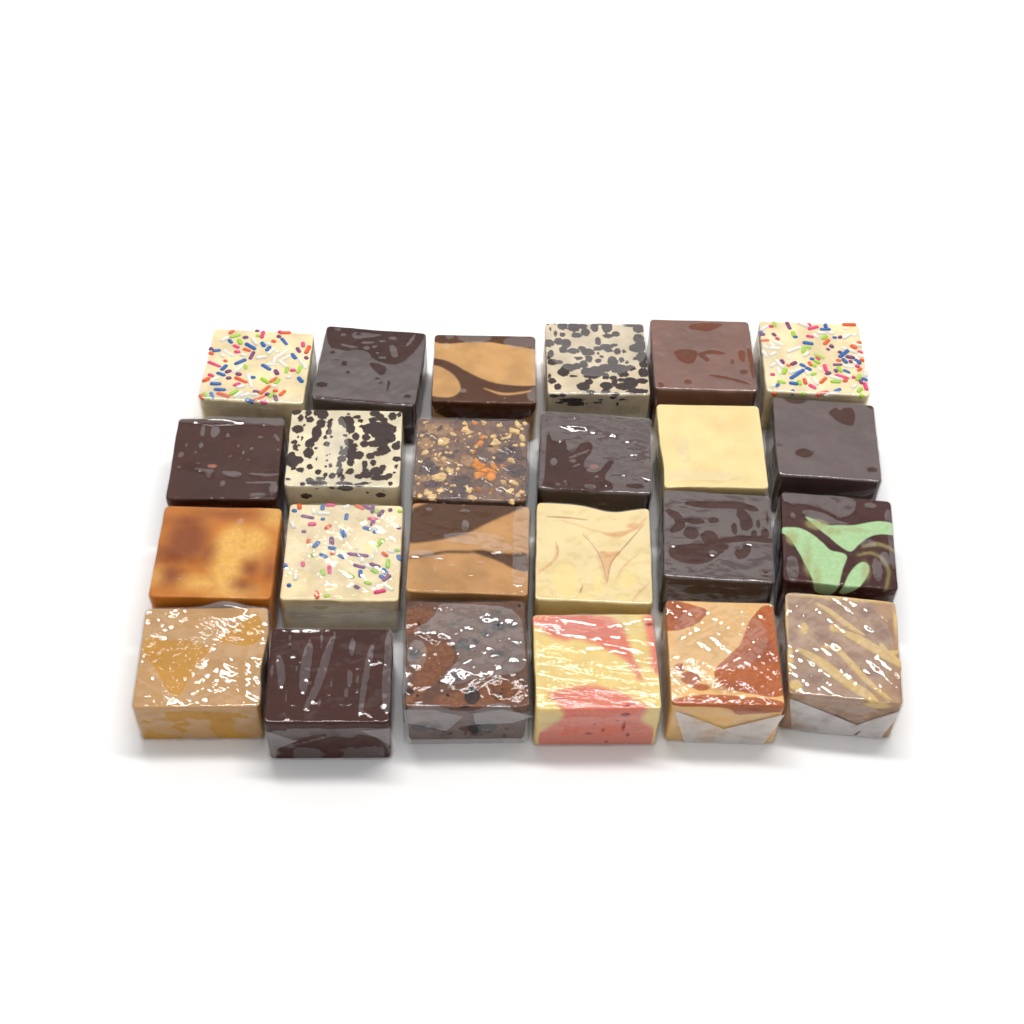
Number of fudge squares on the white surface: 24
